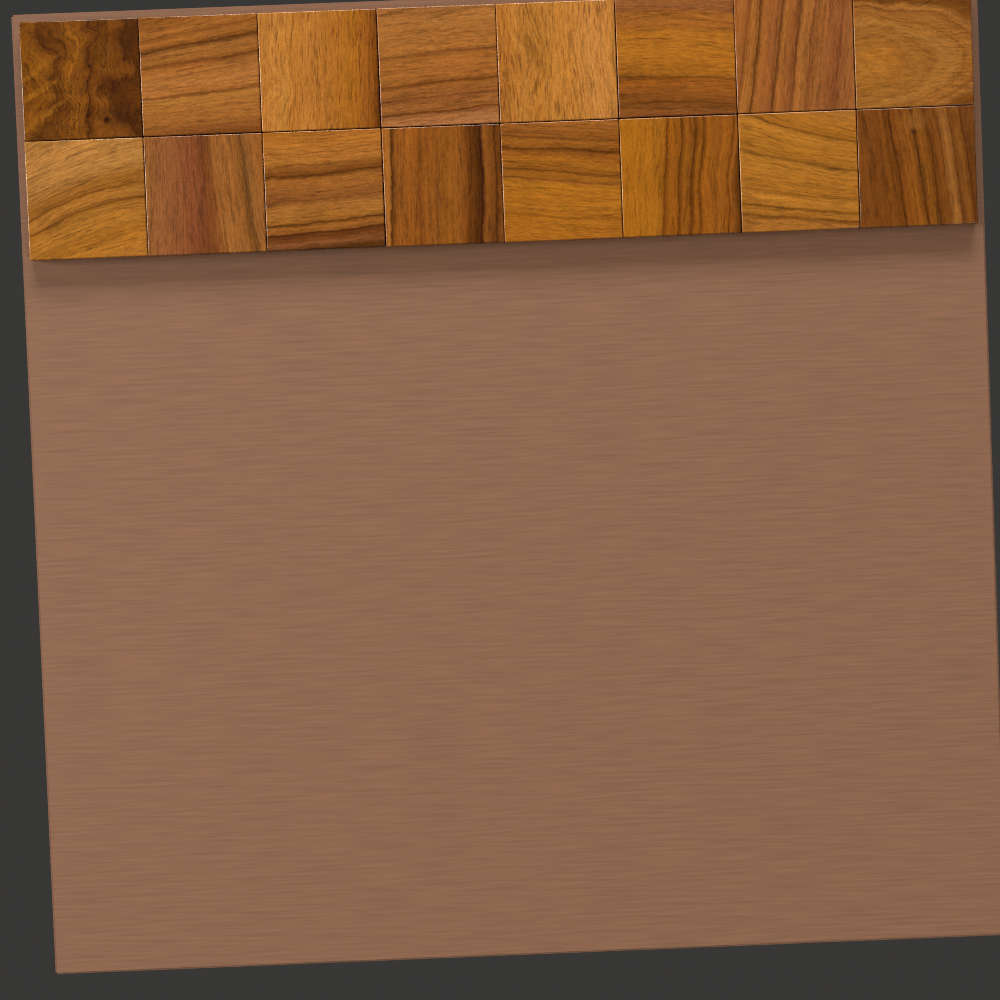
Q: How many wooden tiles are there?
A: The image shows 16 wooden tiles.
